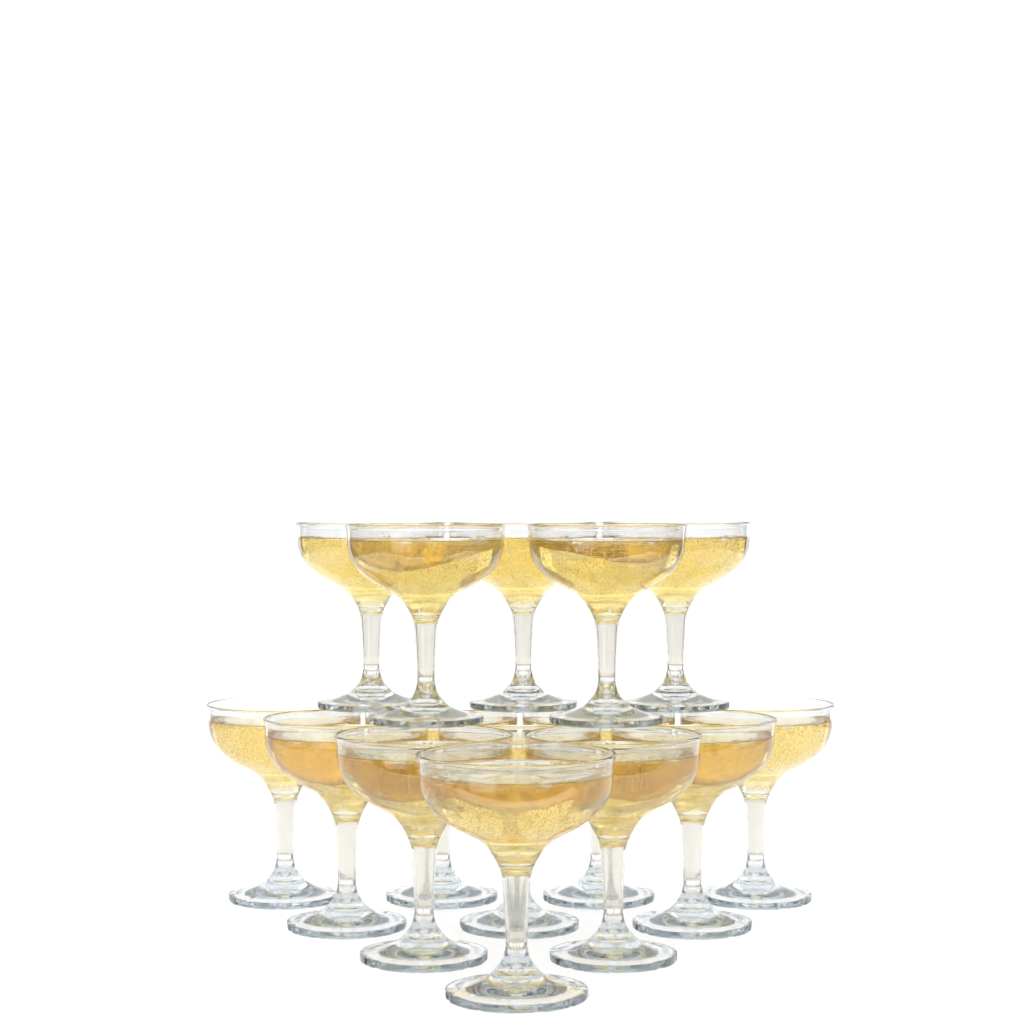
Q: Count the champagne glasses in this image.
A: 15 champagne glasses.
